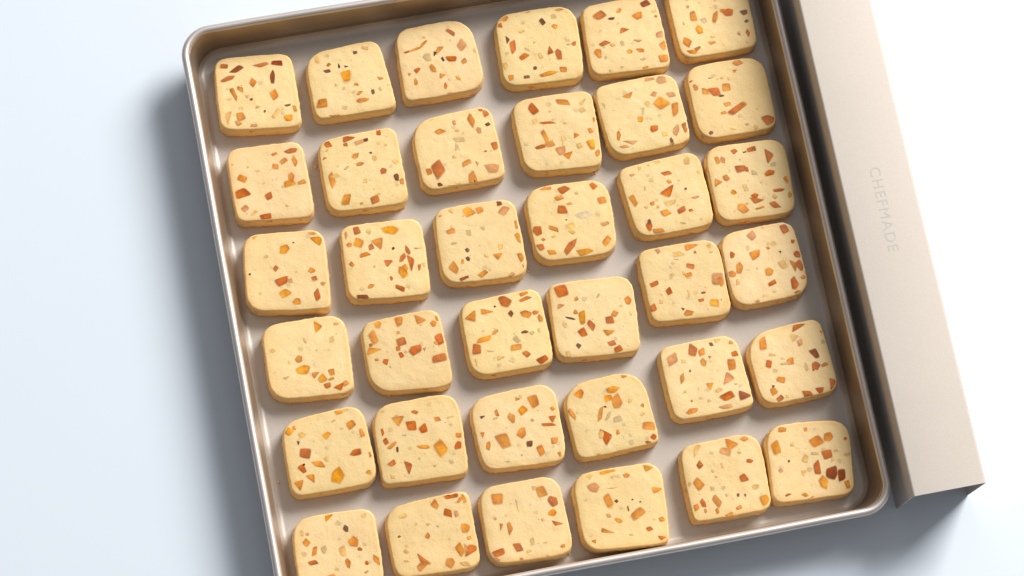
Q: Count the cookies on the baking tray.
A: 36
